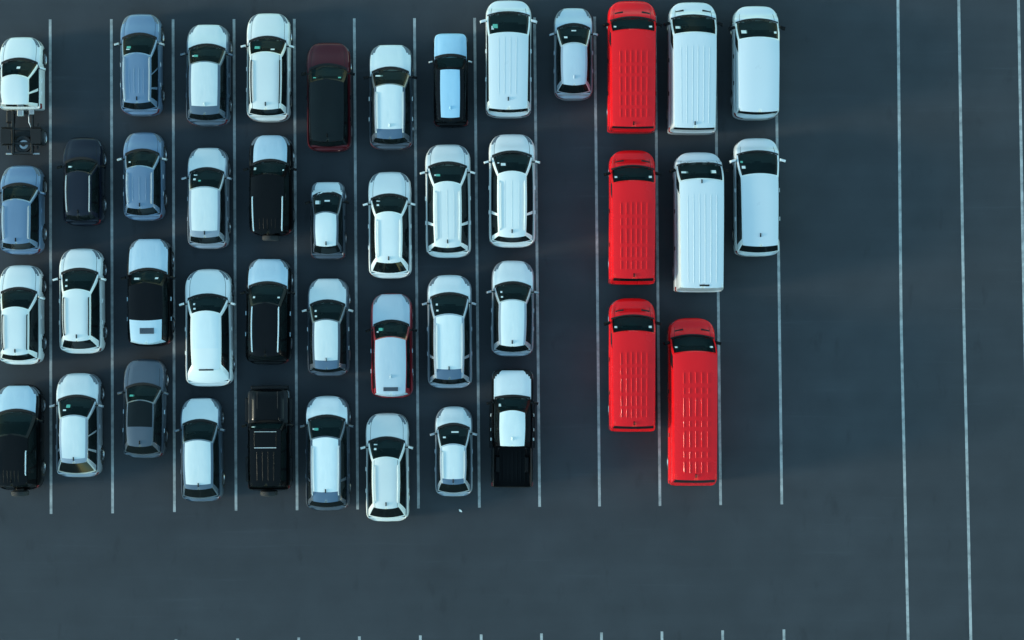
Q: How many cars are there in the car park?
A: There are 33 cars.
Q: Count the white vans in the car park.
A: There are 5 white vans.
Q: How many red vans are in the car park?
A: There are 4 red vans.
